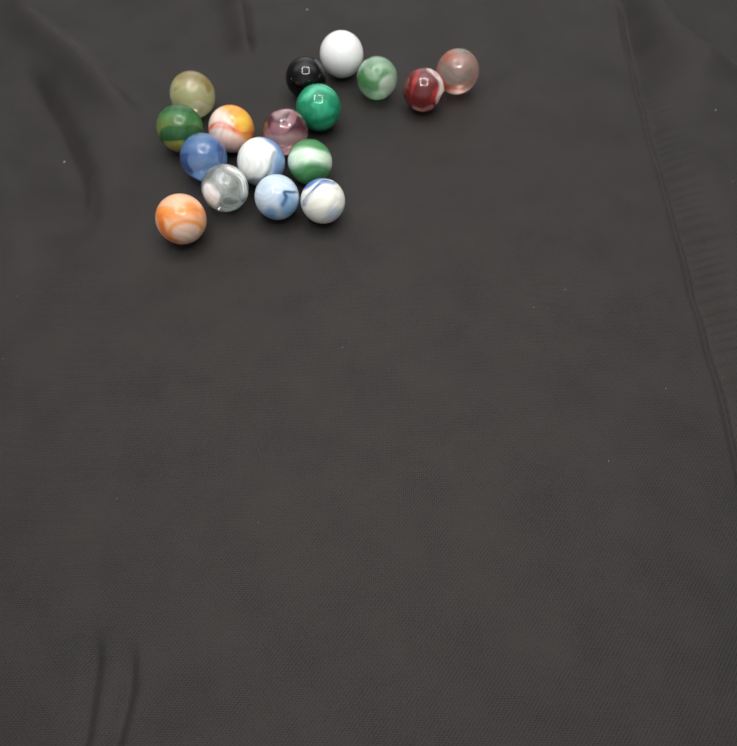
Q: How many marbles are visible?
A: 17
